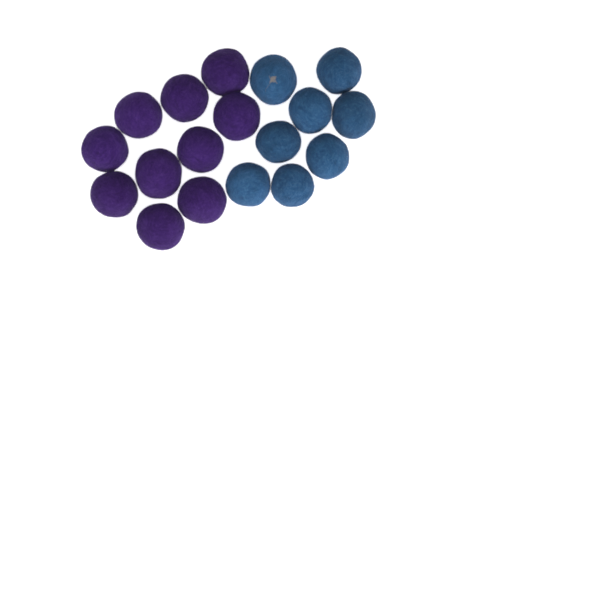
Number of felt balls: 18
